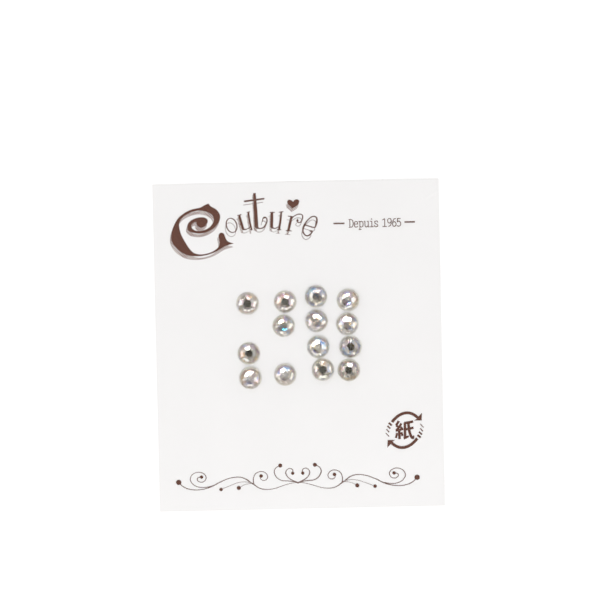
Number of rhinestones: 14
